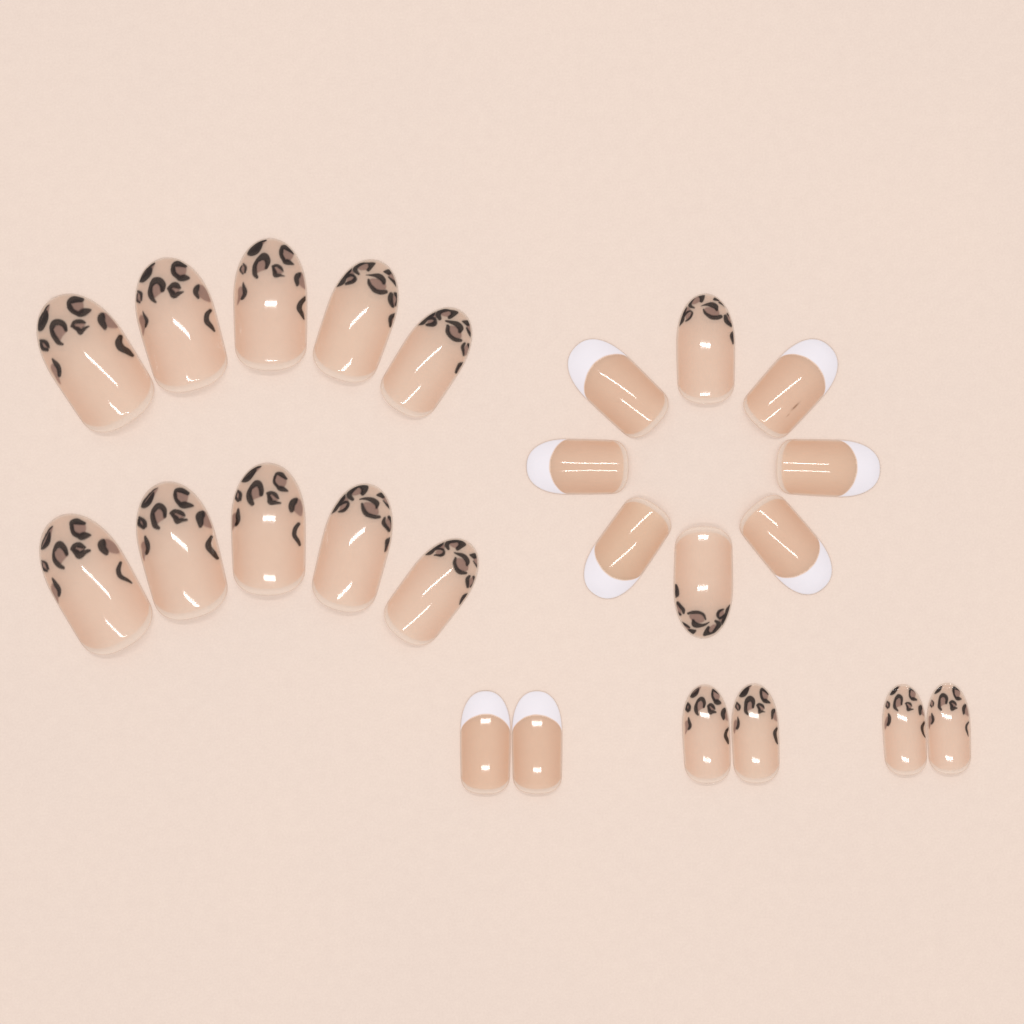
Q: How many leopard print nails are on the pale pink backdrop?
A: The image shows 16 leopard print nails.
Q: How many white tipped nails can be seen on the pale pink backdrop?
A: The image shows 8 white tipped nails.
